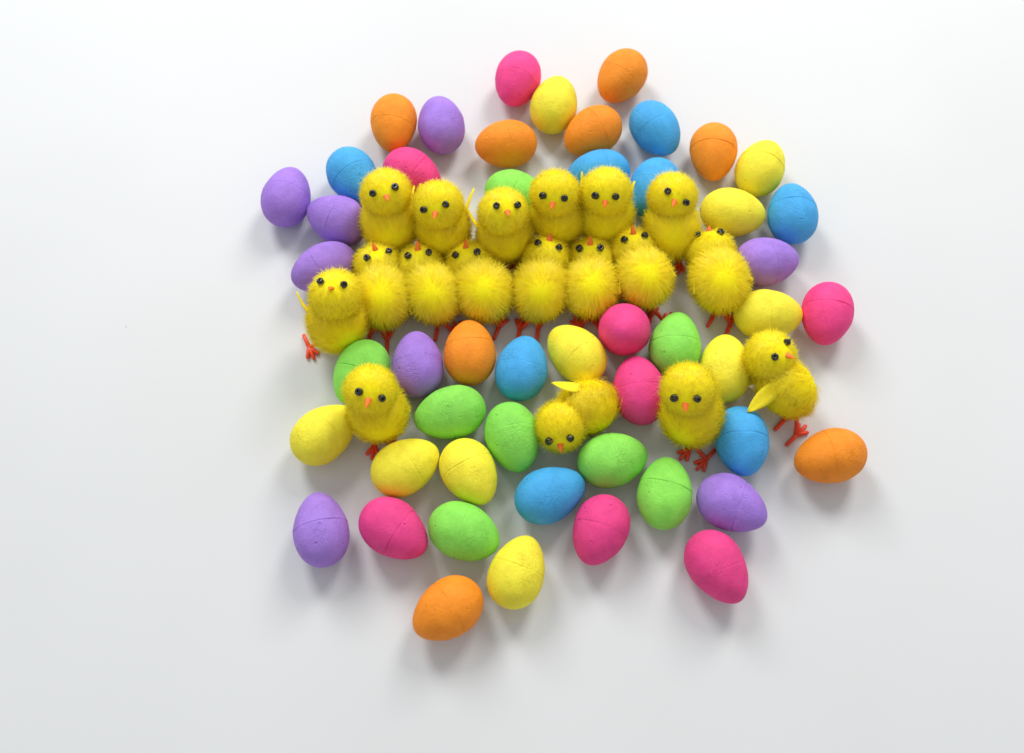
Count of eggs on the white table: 50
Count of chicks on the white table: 18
